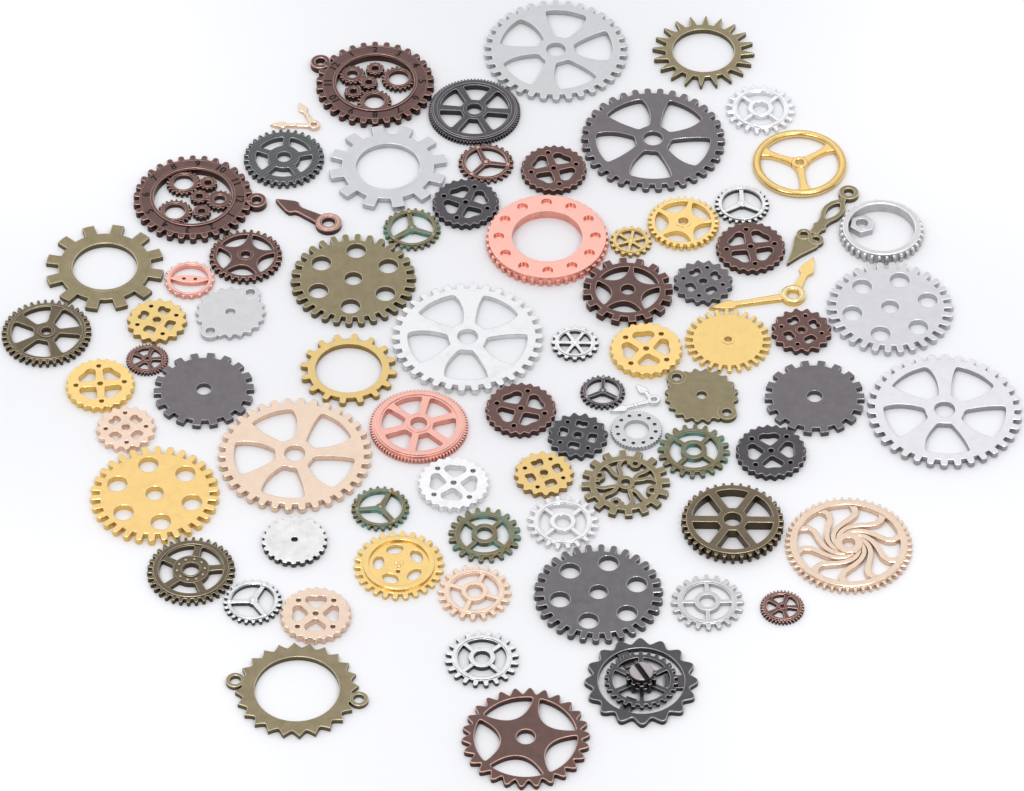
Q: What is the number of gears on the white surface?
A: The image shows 72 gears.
